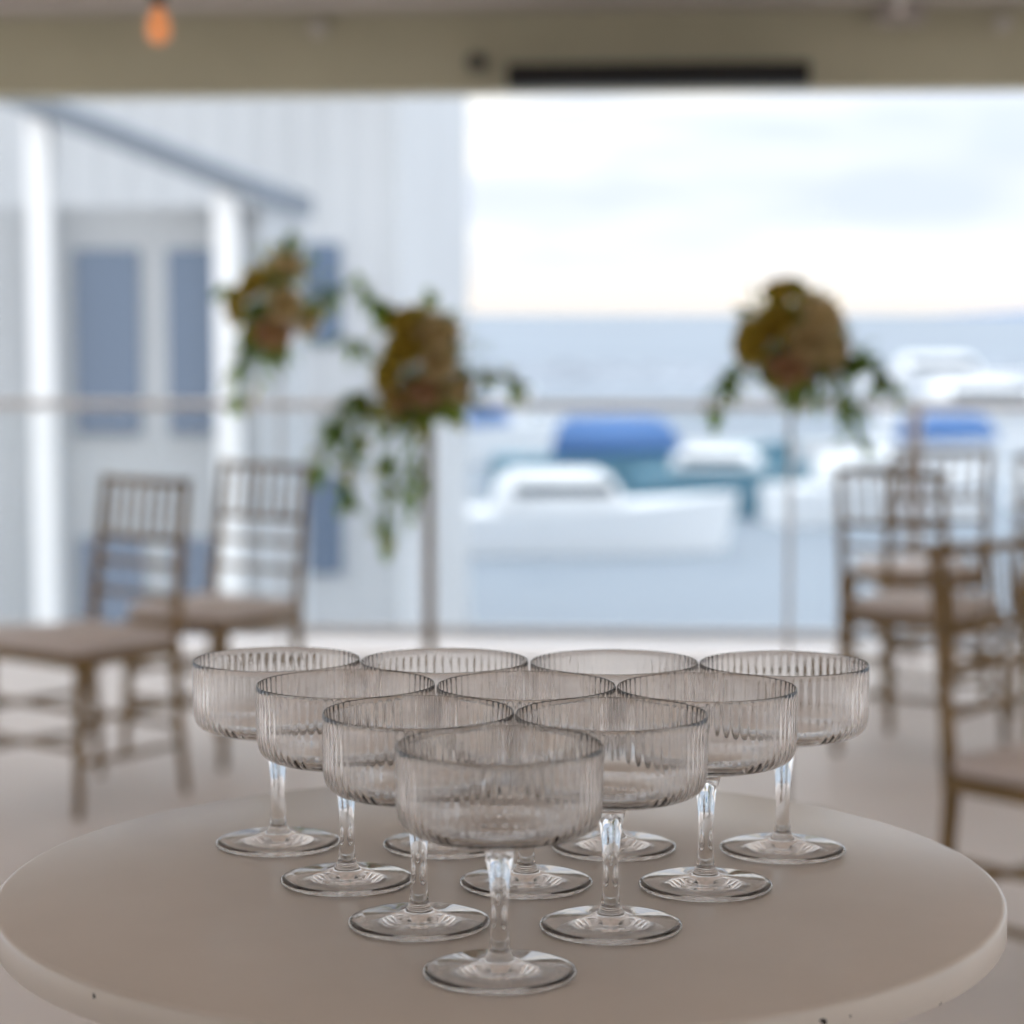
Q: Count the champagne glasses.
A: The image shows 10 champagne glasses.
